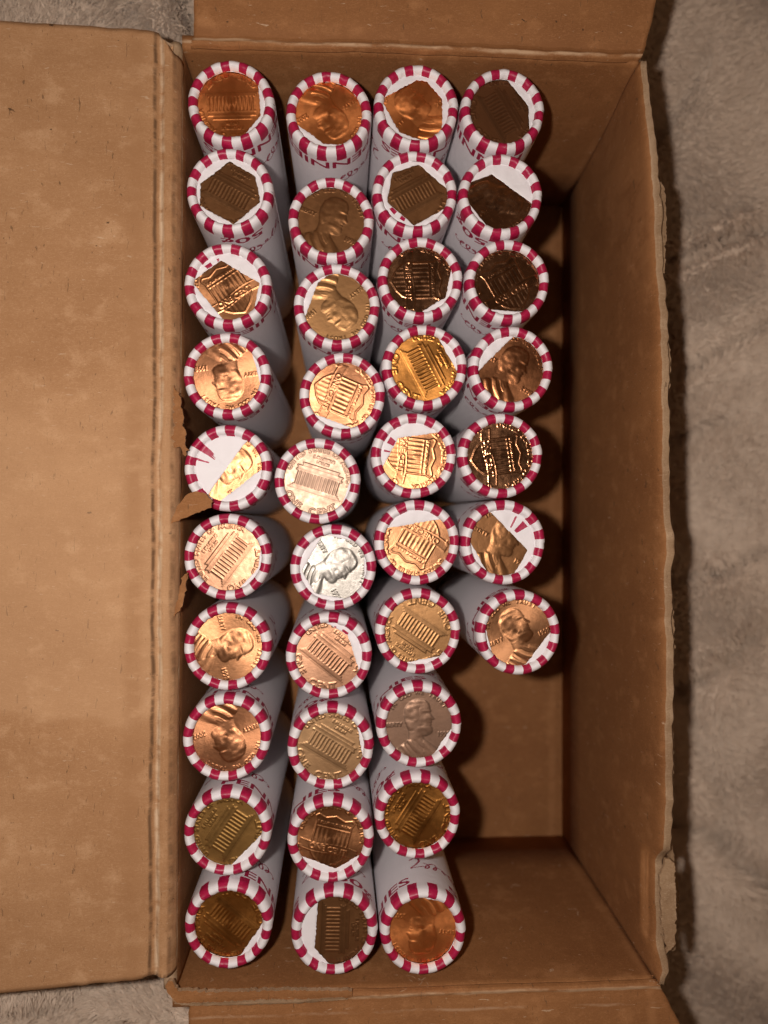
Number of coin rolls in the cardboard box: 37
